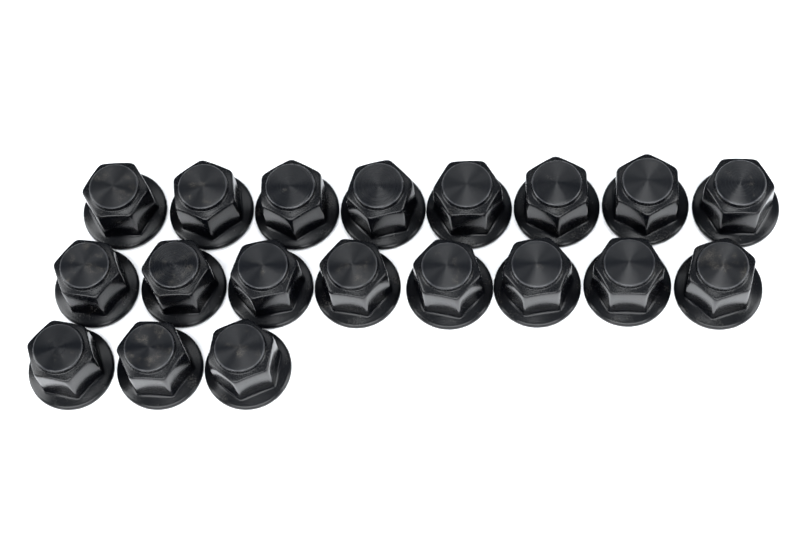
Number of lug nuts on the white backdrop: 19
